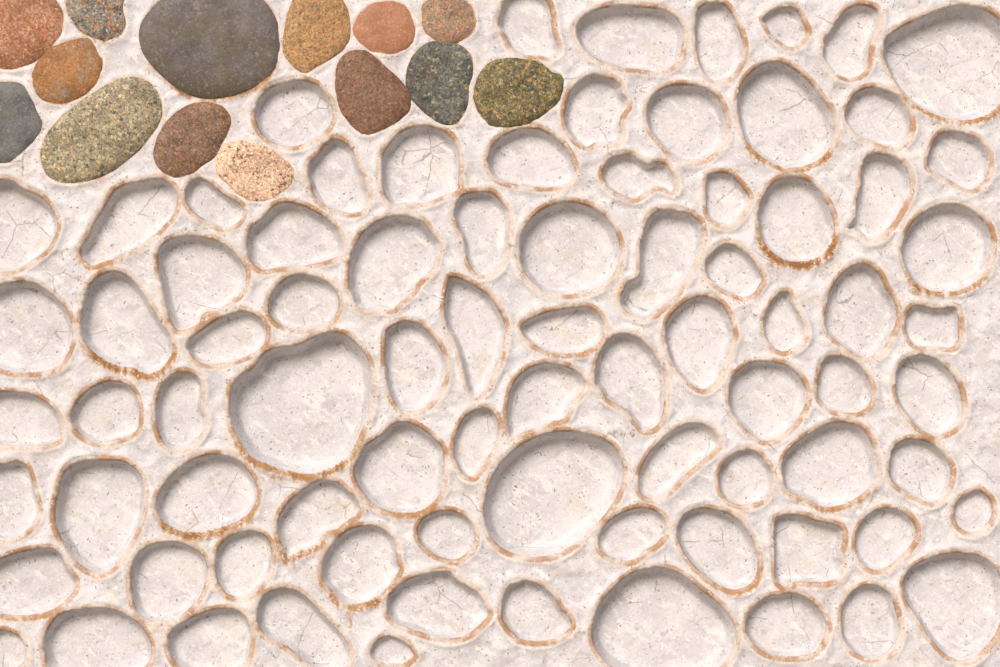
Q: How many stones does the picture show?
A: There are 14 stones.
